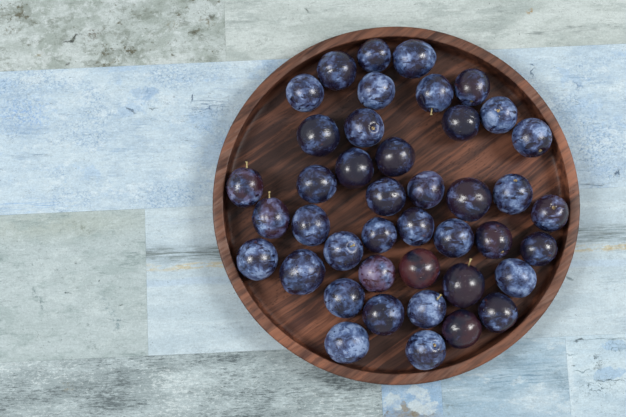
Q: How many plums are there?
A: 42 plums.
